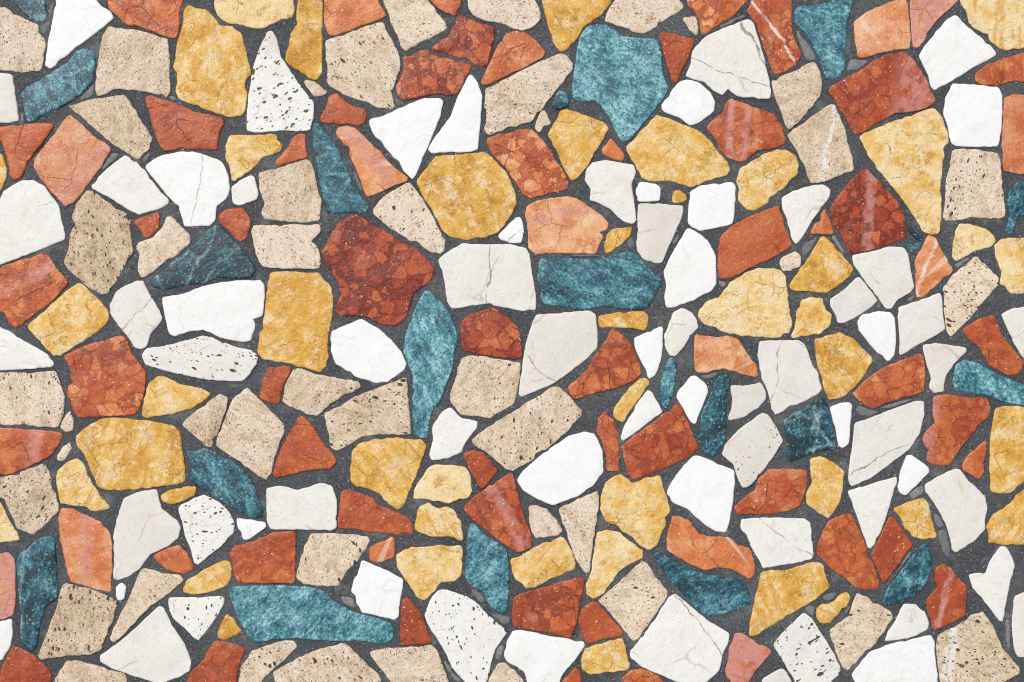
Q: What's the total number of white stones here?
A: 67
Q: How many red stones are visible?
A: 66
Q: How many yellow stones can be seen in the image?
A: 45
